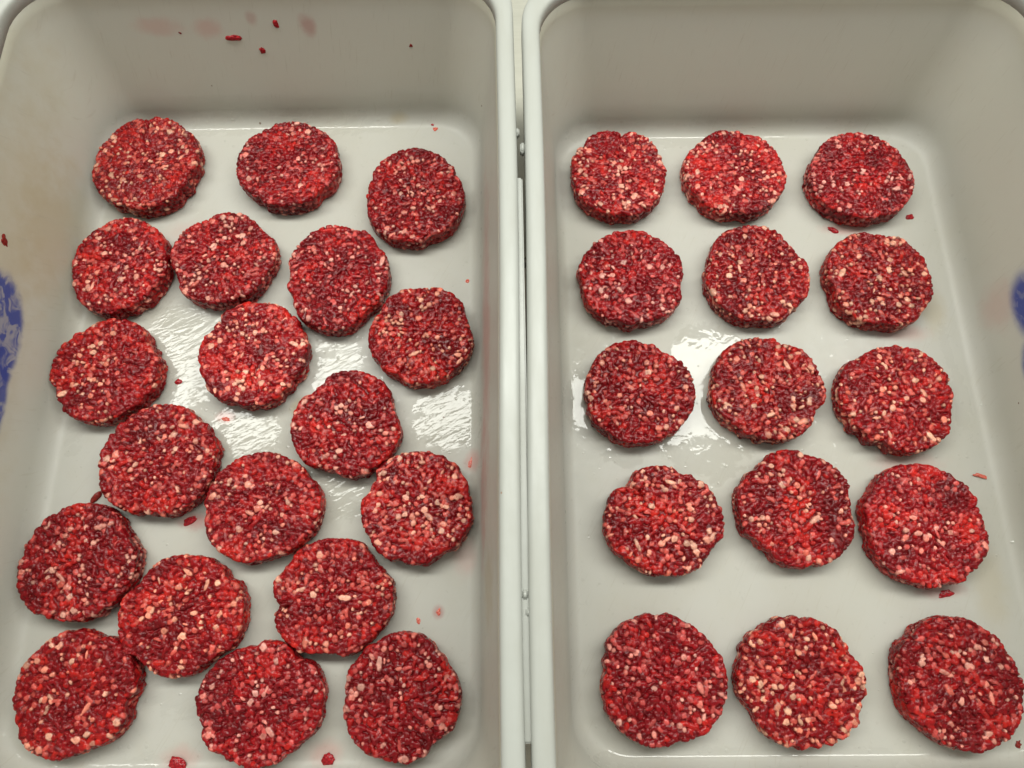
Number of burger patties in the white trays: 34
